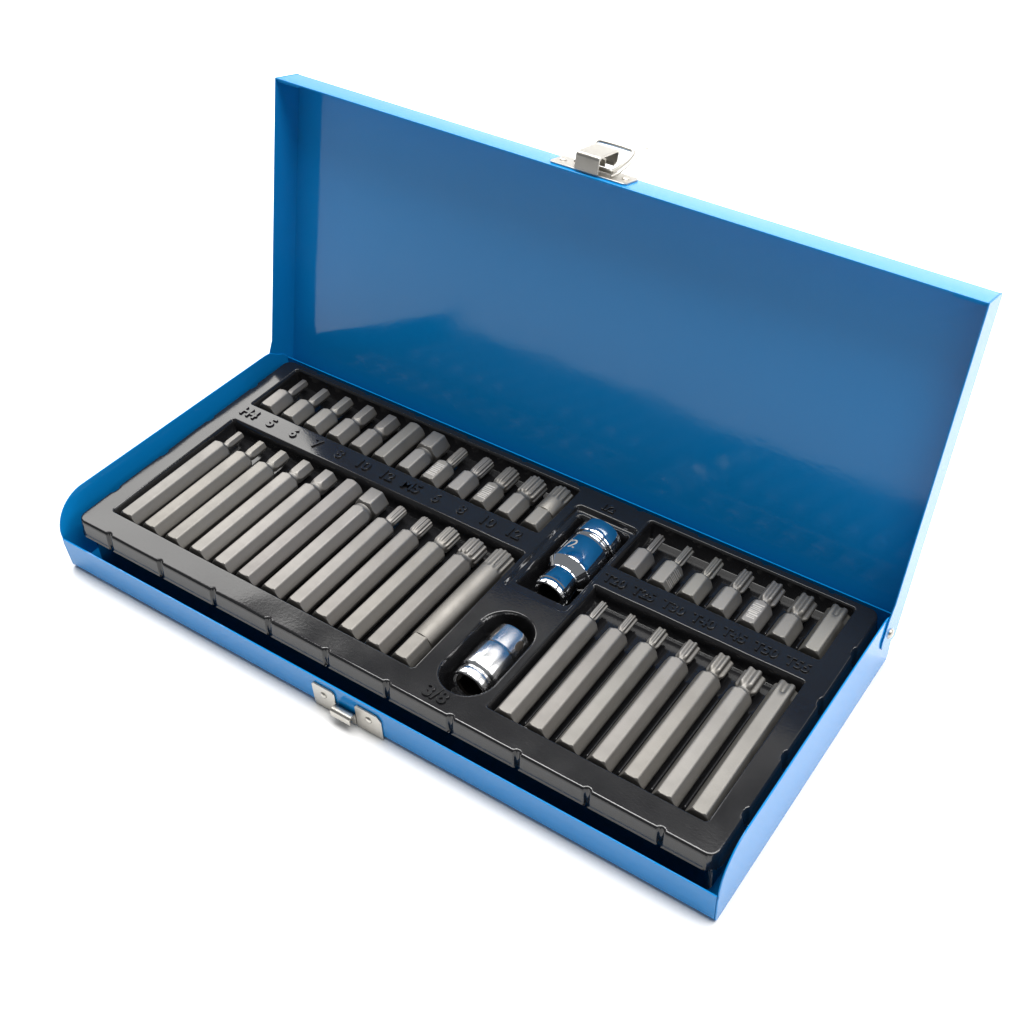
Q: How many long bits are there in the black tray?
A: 19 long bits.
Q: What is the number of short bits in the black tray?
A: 19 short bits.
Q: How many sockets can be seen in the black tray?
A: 2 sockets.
